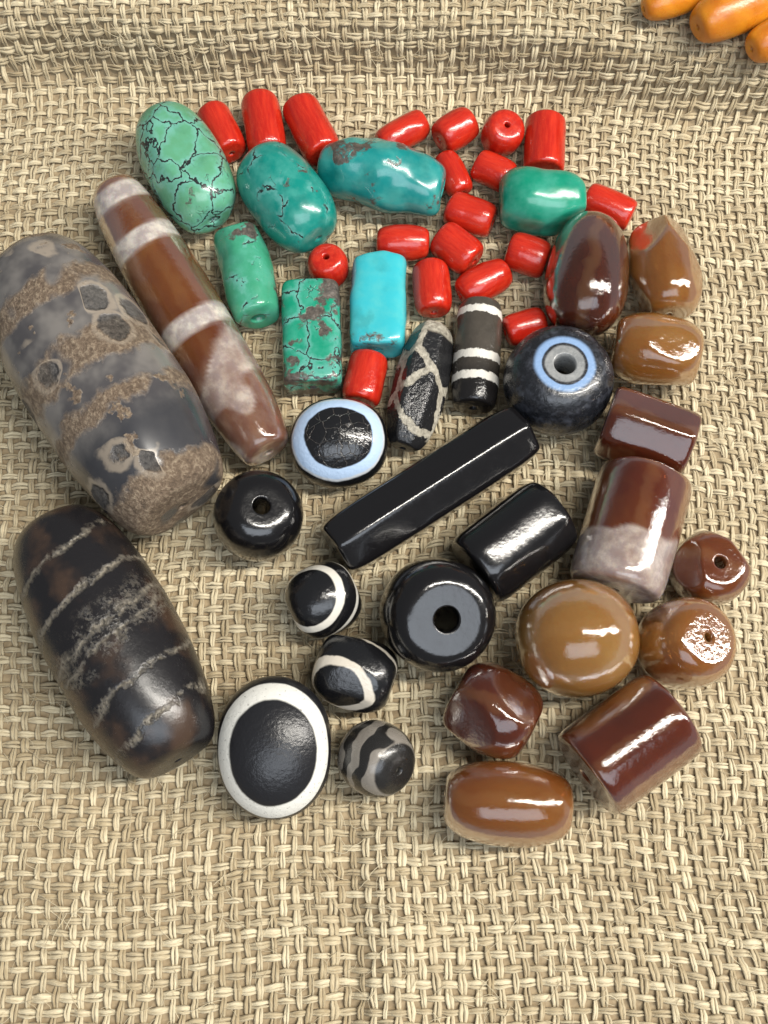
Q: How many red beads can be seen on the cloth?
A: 19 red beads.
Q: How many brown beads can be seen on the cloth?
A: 12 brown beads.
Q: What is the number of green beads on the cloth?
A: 7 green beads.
